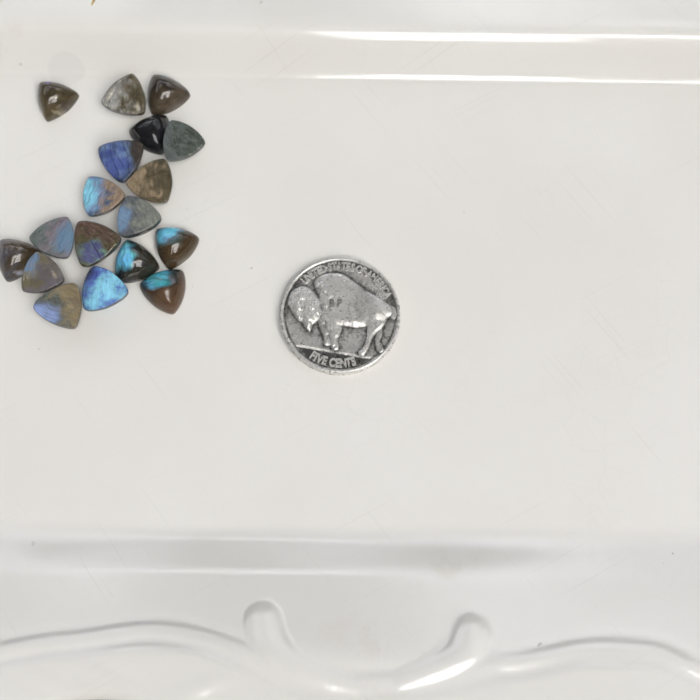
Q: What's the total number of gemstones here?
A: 18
